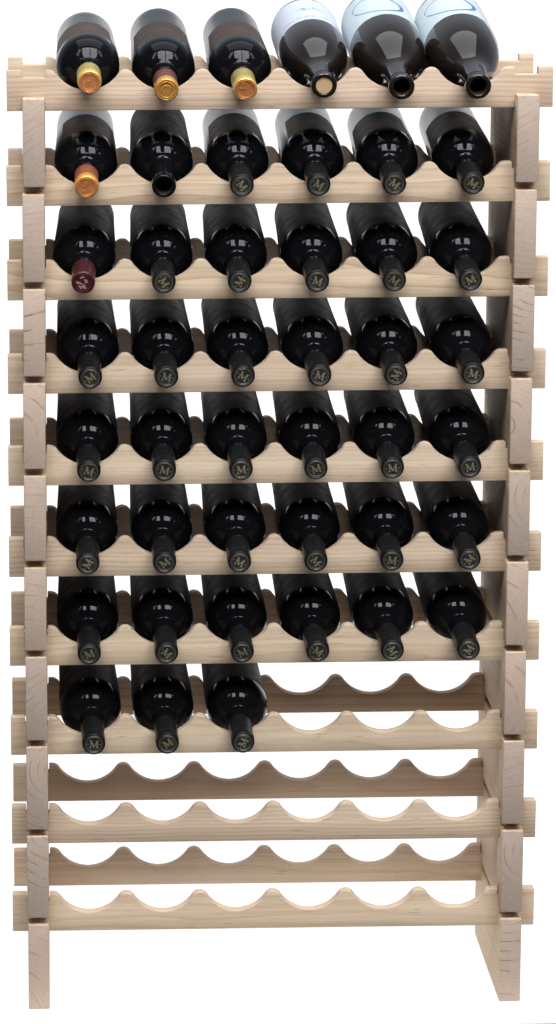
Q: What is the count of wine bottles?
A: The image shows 45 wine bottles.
